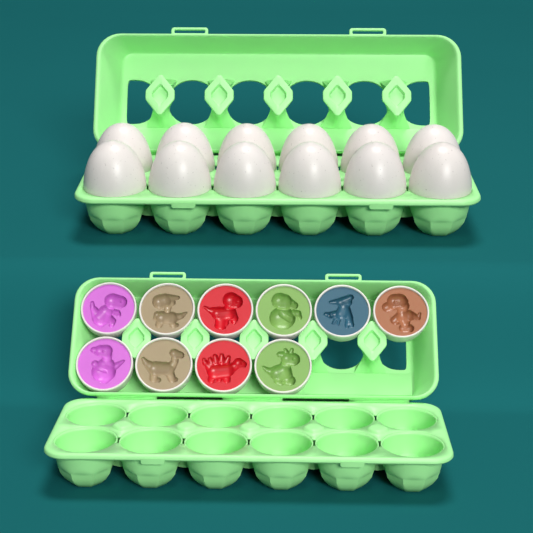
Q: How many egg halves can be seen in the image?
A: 10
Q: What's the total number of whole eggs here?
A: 12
